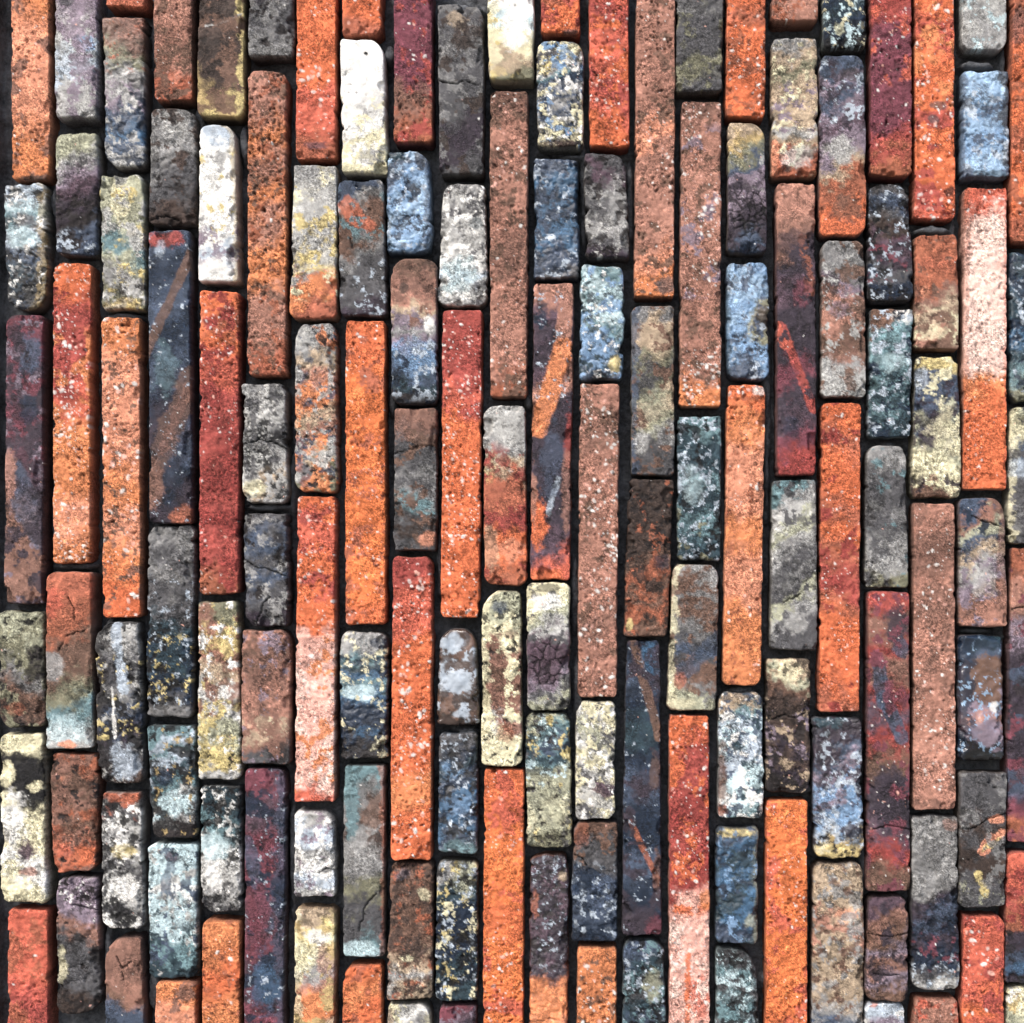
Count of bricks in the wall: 139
